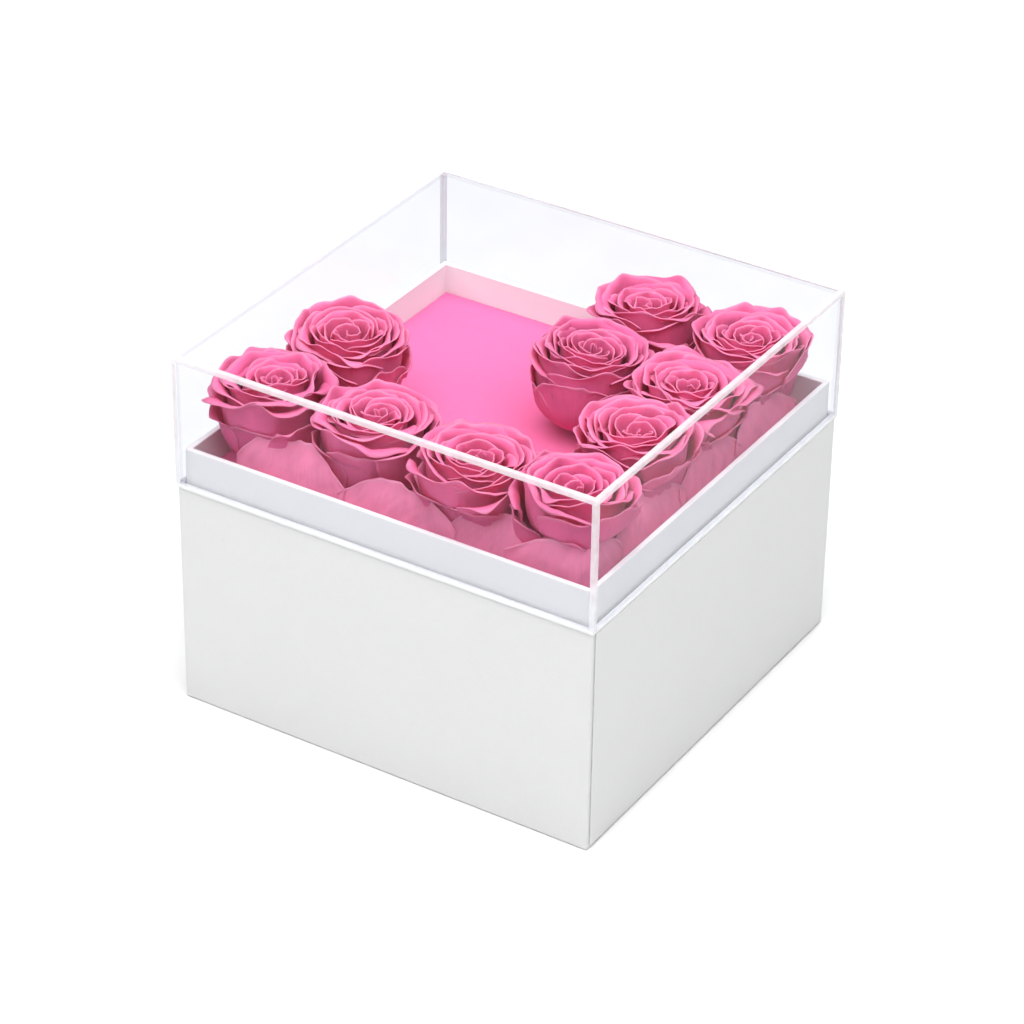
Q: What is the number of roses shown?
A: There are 10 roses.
